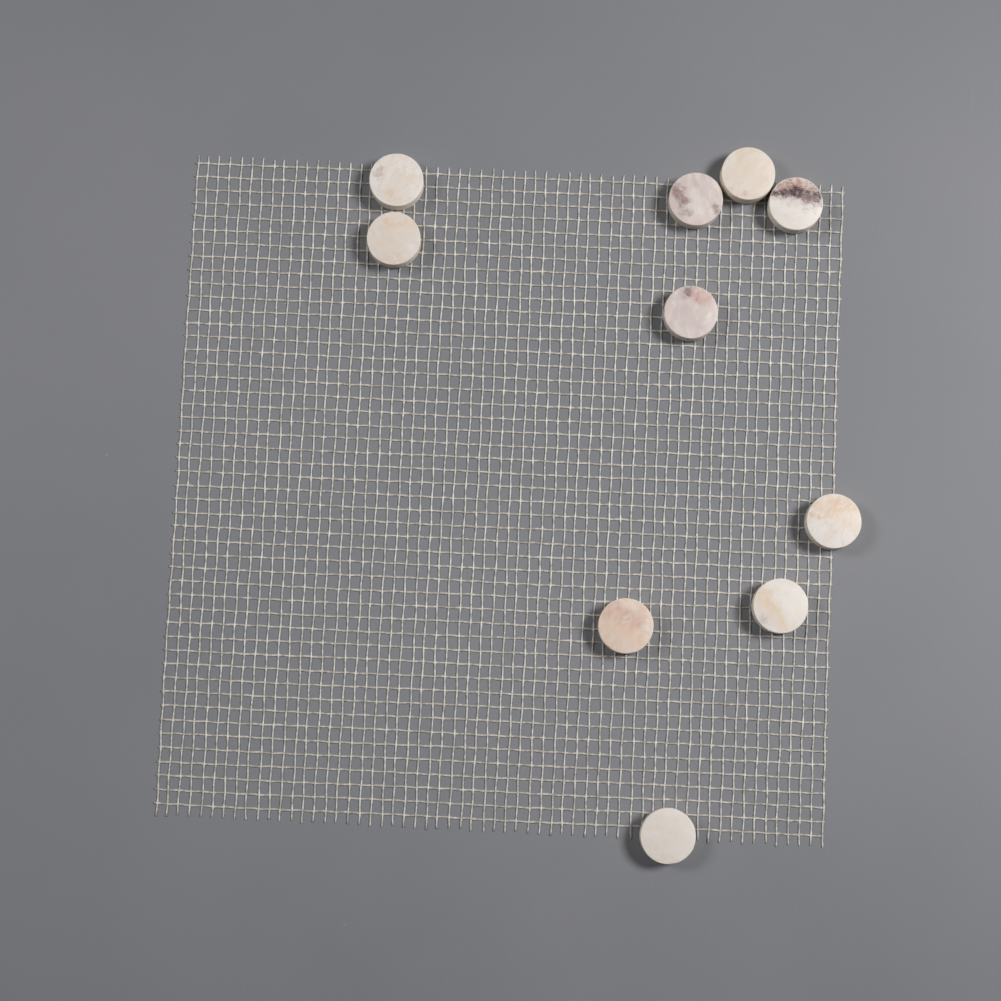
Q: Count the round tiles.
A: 10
